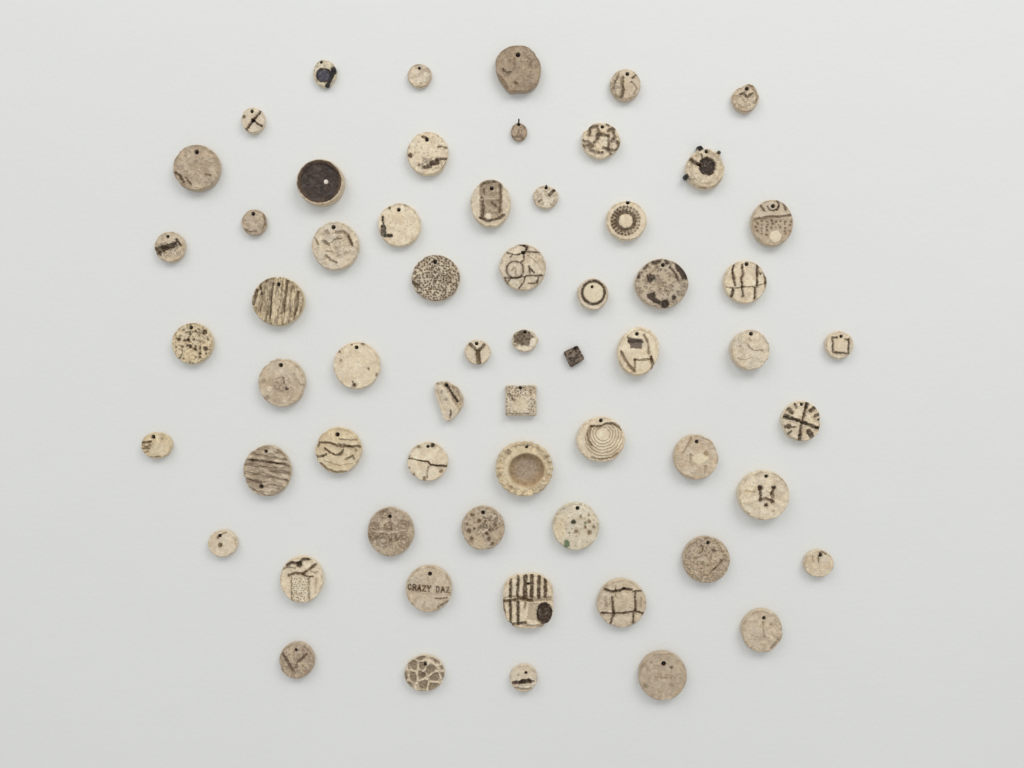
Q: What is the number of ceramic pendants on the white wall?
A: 61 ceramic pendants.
